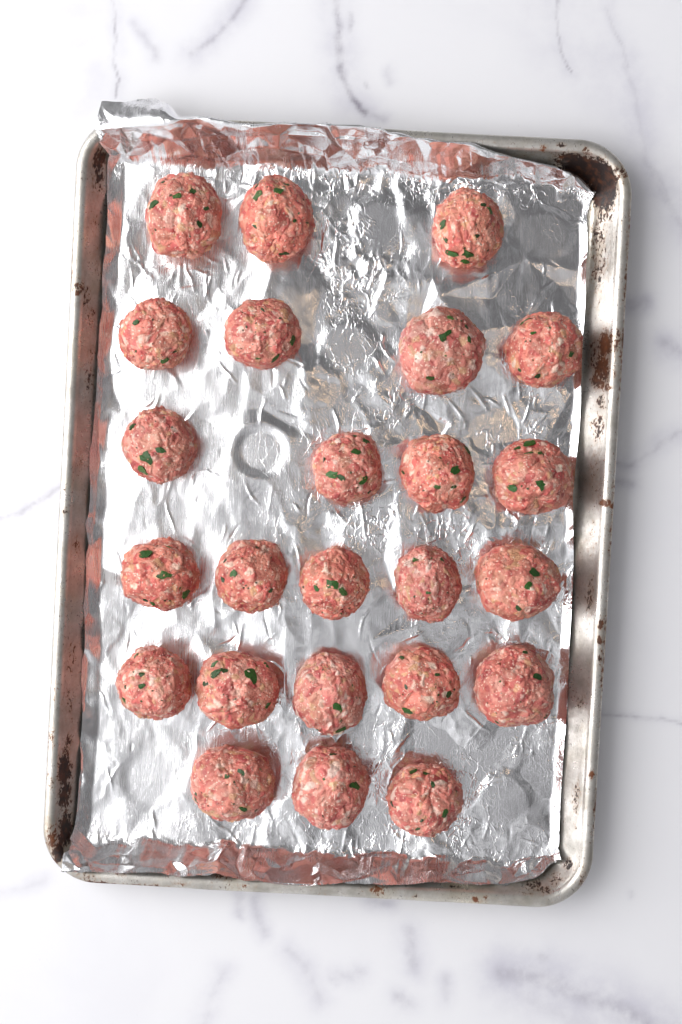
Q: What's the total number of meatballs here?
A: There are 24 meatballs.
